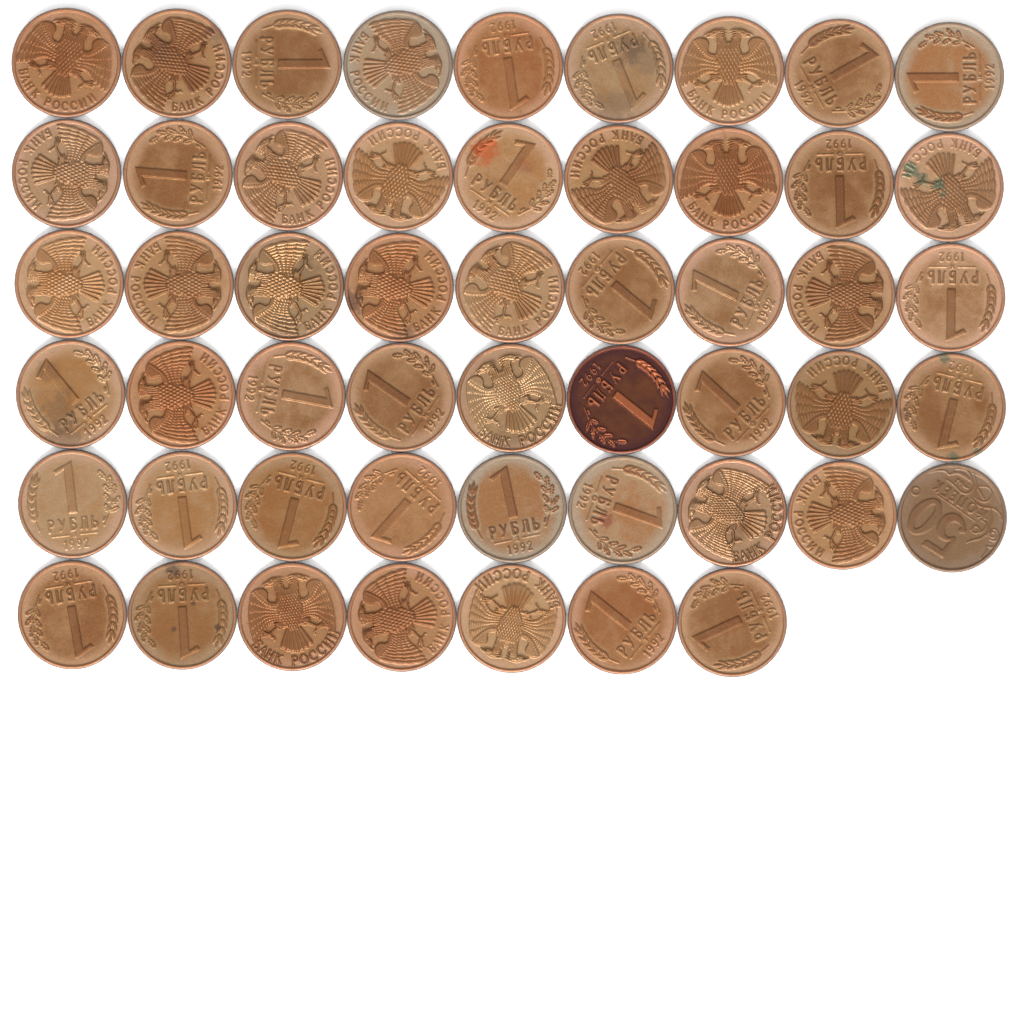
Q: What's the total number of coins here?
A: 52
